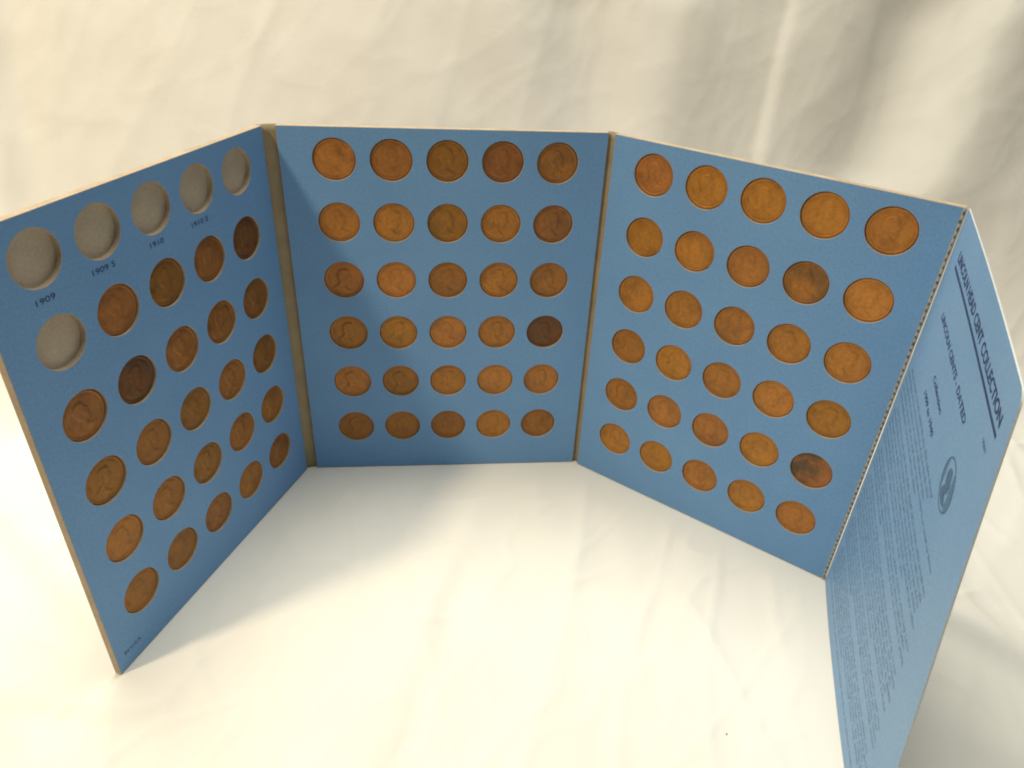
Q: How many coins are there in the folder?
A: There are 84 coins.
